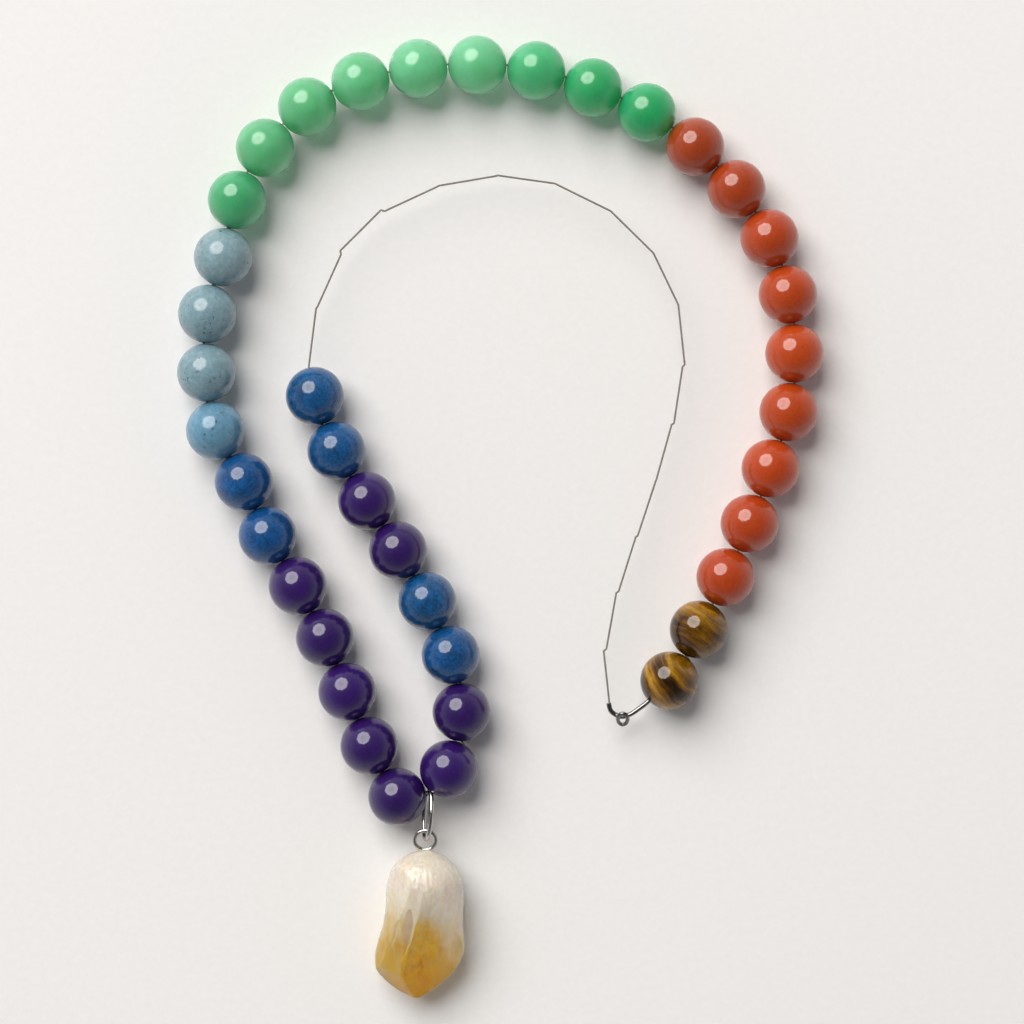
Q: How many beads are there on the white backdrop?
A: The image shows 39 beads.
